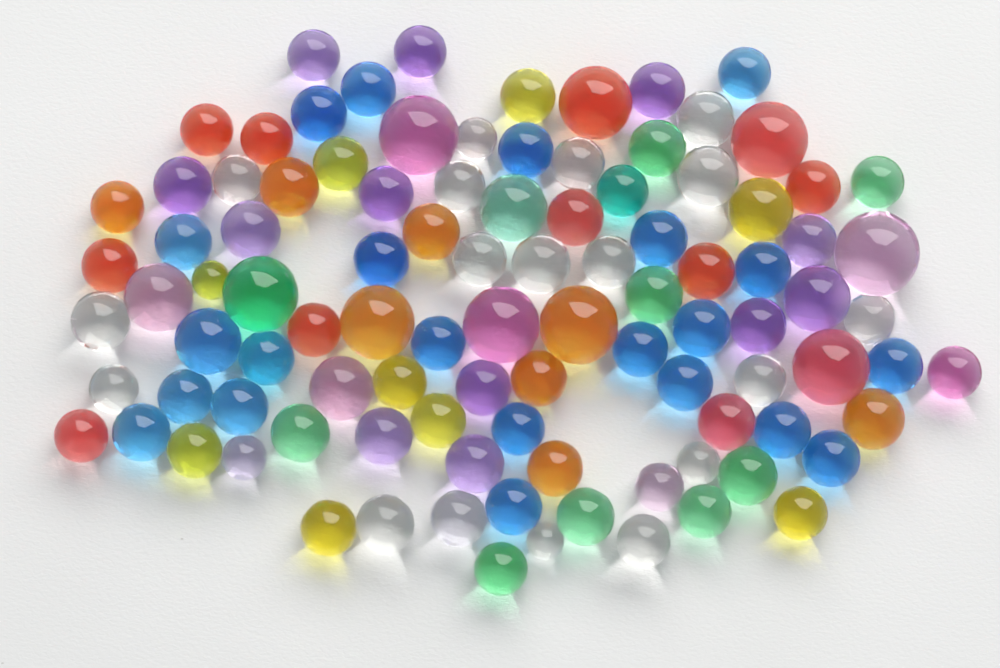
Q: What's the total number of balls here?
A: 100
